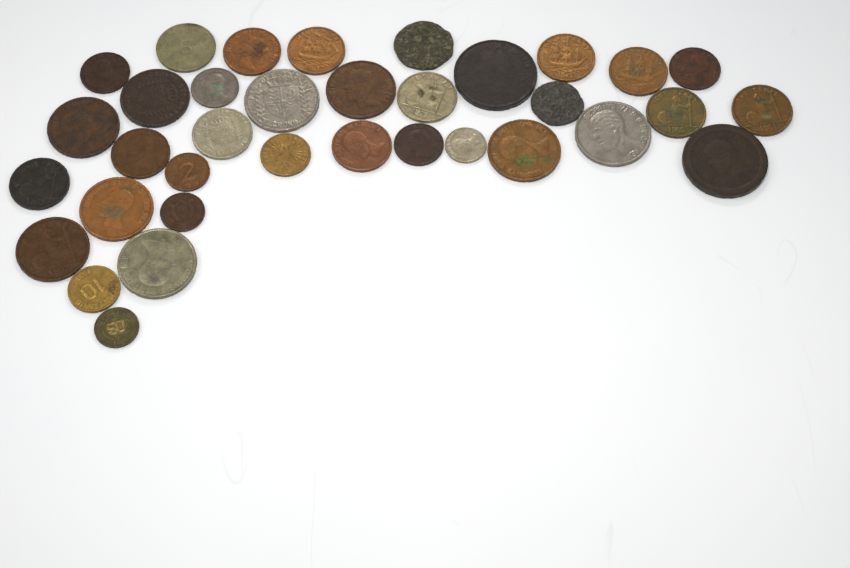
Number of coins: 35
